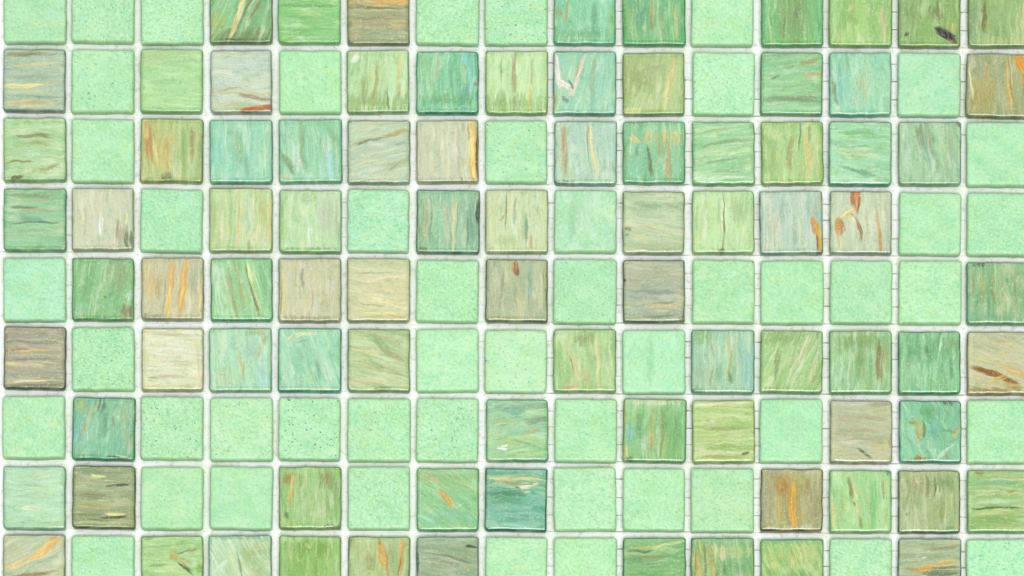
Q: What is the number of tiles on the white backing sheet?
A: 135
